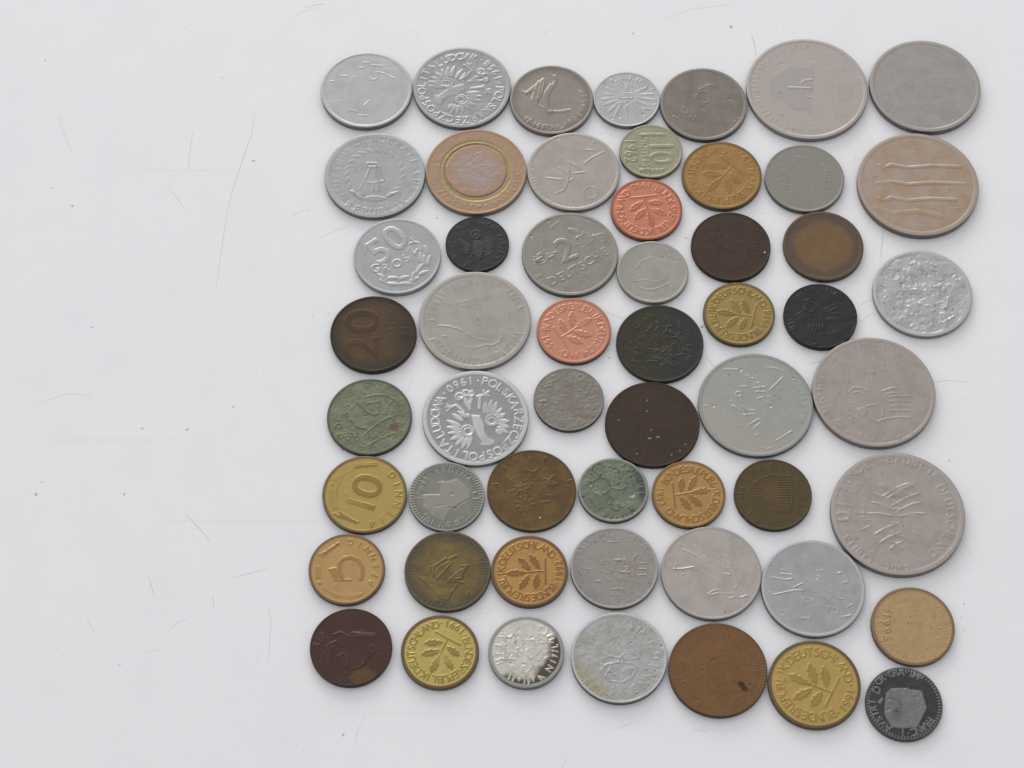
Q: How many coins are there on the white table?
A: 55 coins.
